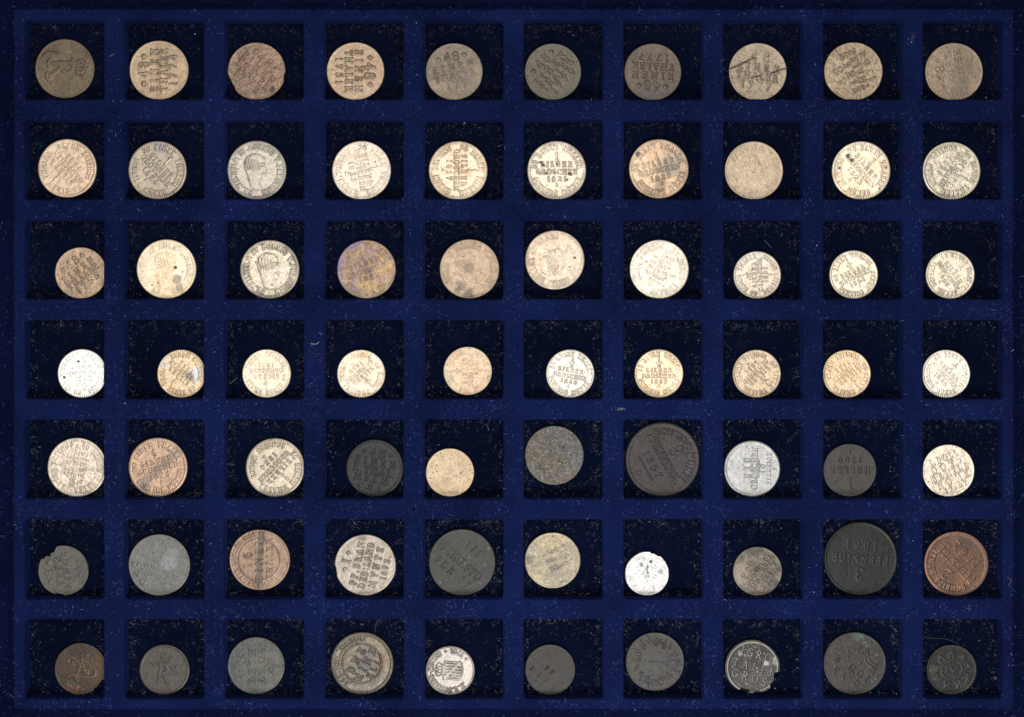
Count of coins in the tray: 70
